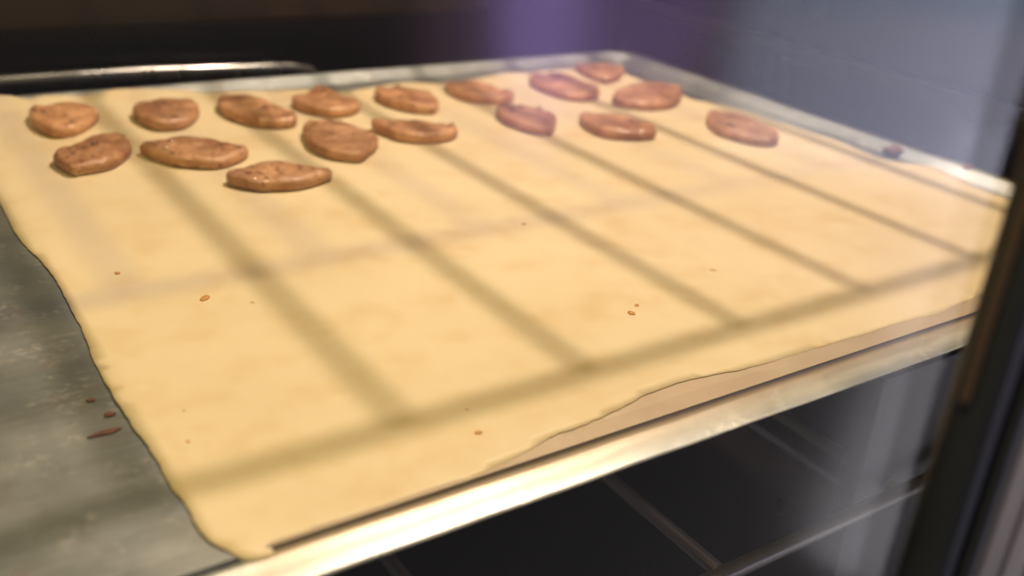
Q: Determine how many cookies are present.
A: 17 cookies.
